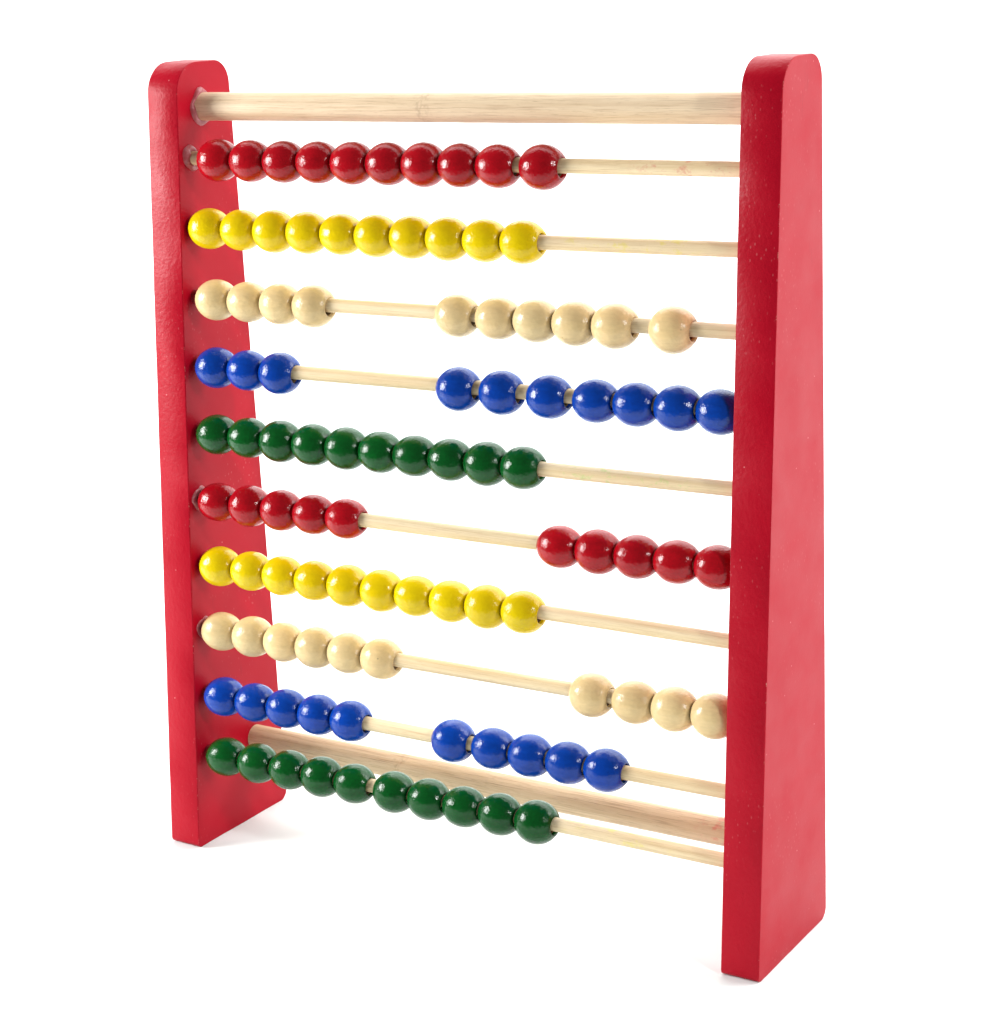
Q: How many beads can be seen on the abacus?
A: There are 100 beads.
